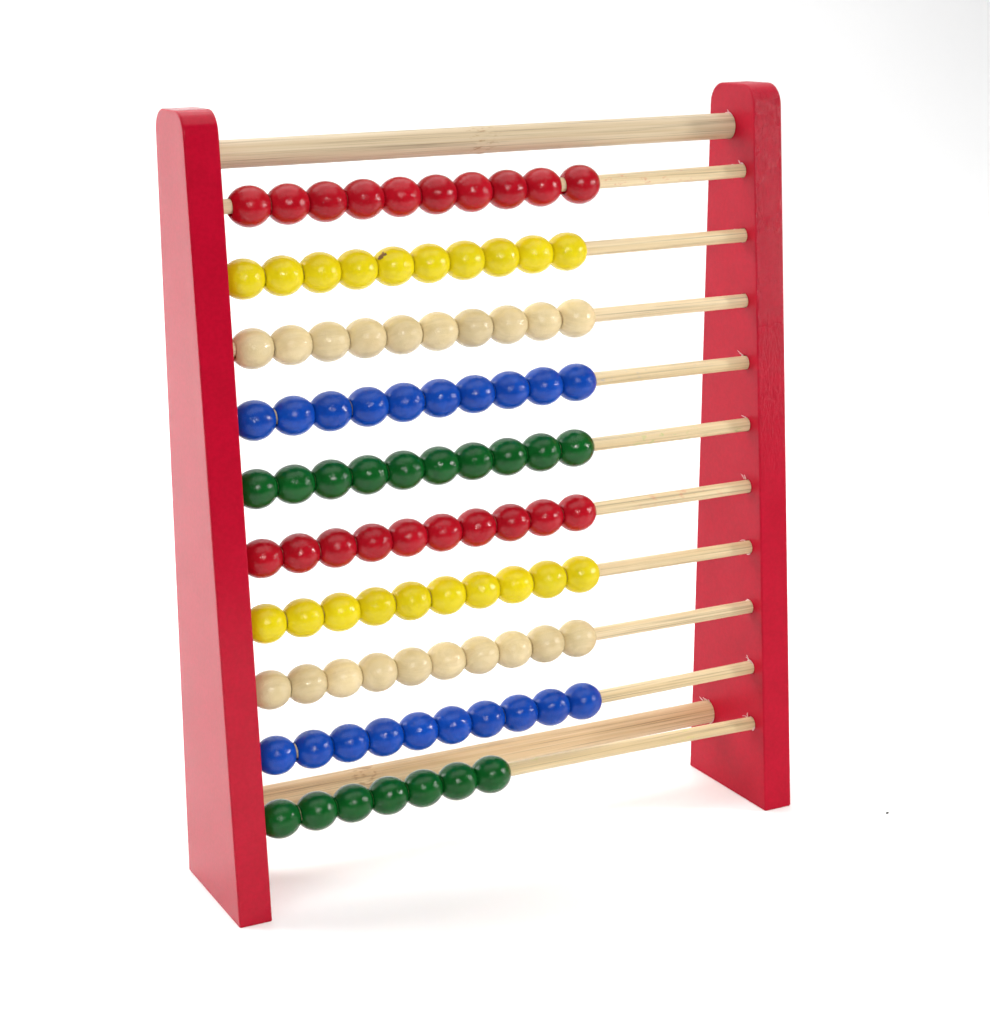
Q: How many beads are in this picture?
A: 97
